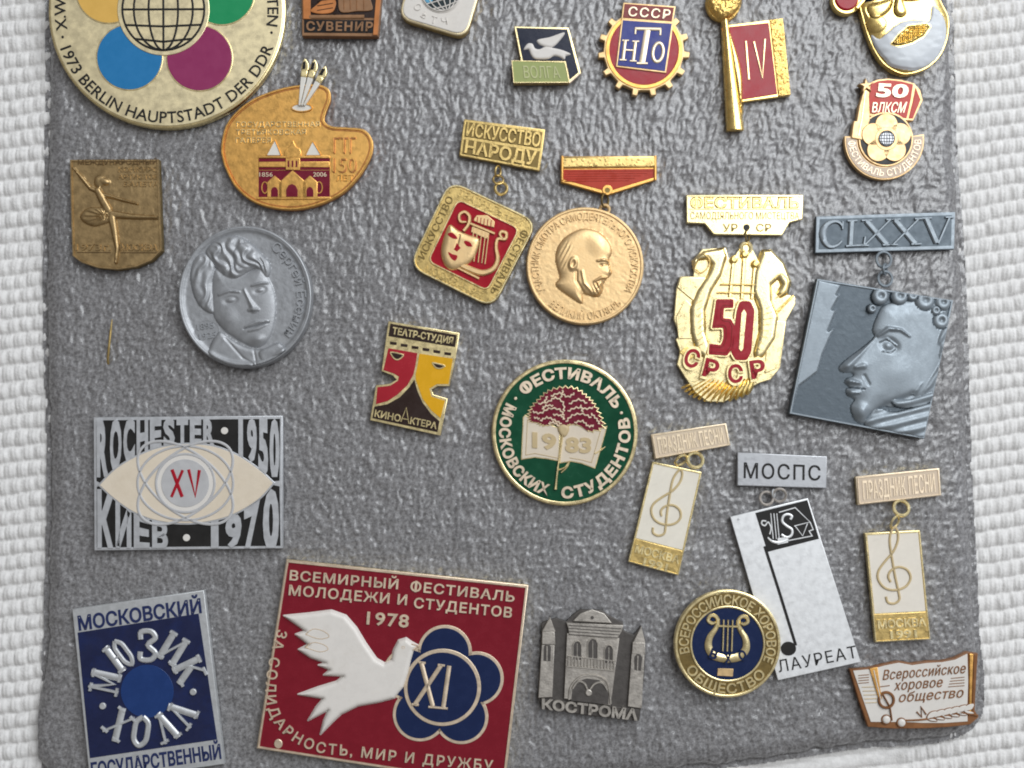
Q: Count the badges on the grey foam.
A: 26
